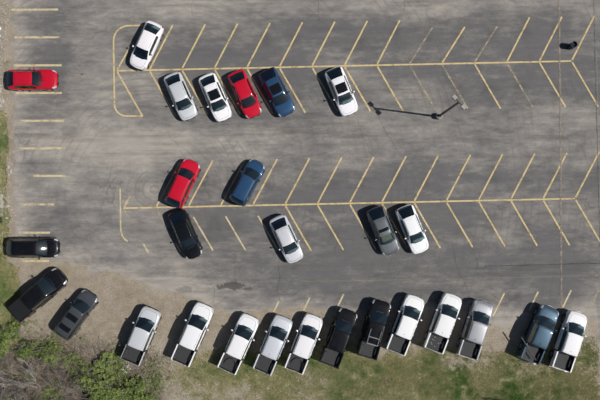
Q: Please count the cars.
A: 15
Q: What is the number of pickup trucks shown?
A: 13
